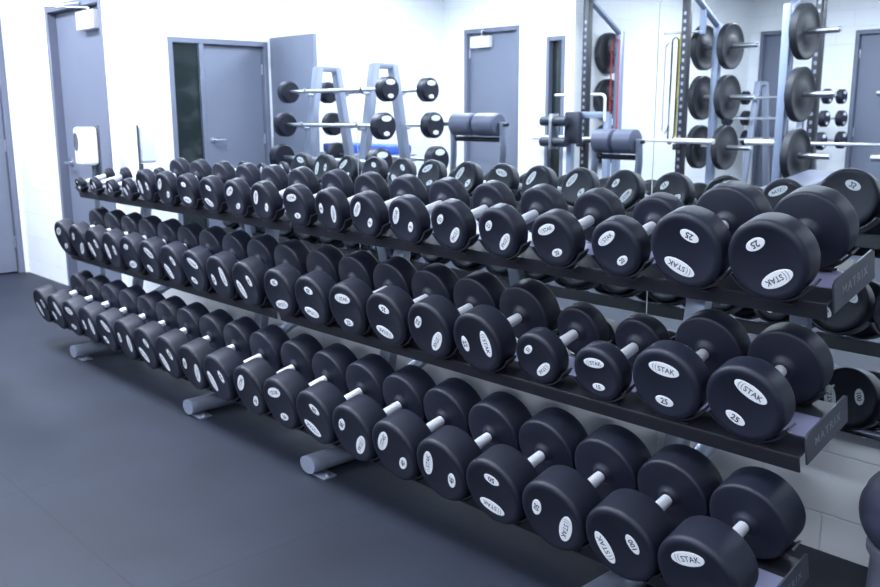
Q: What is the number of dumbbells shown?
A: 60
